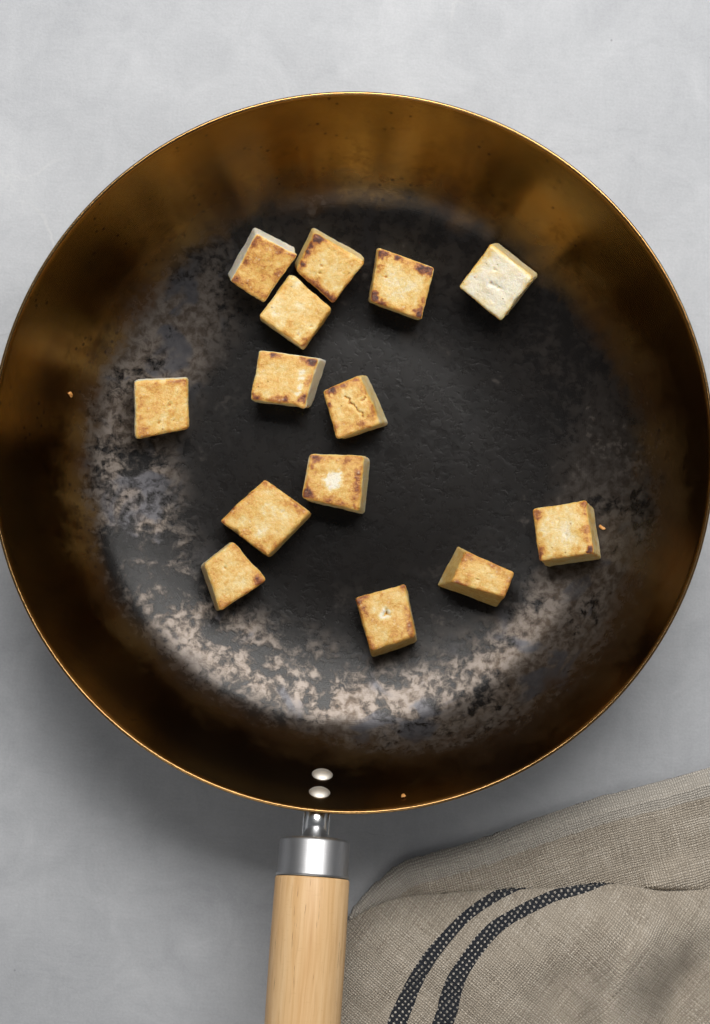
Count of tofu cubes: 14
